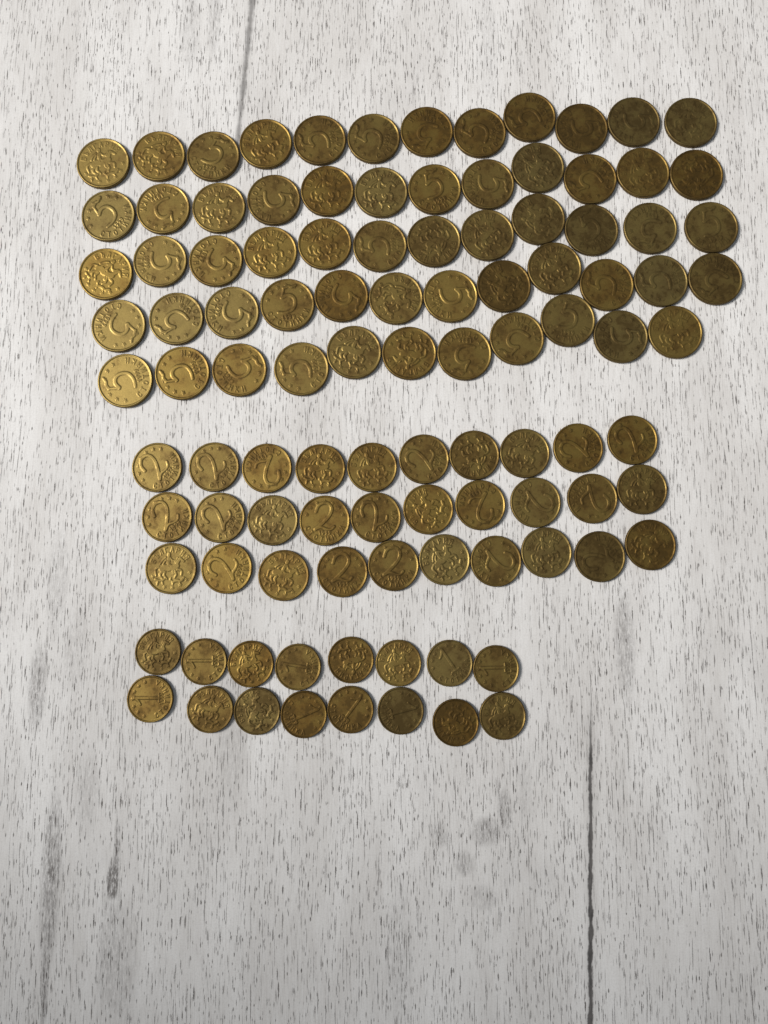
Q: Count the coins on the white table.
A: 105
